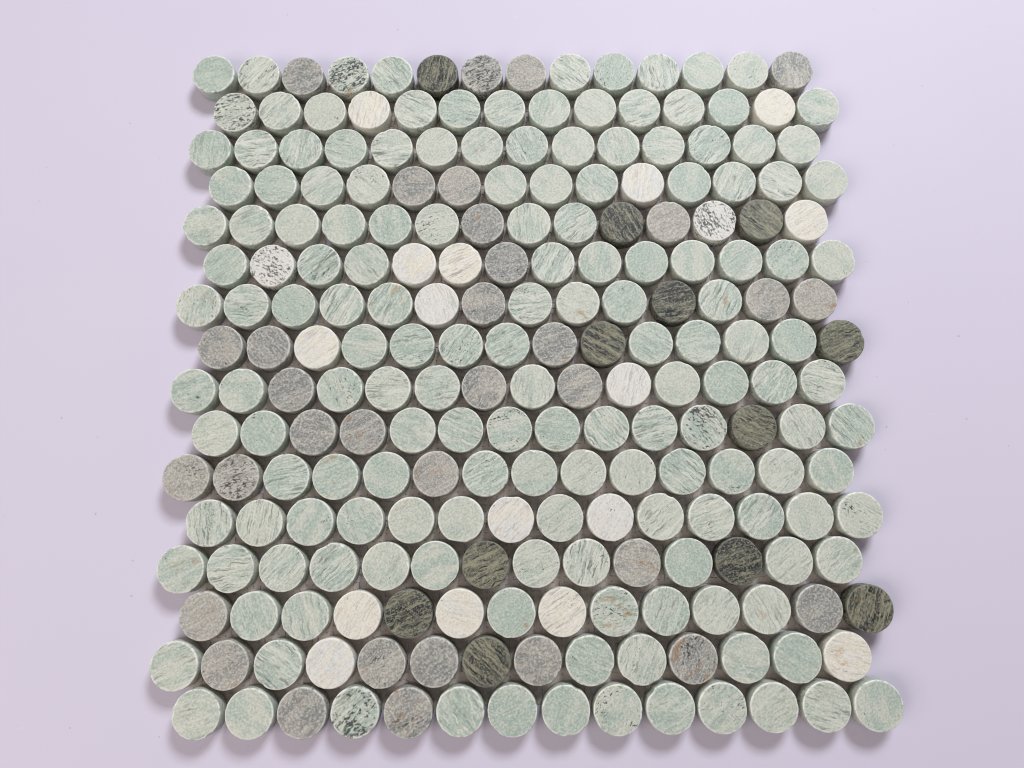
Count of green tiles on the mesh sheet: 161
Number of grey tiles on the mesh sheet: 33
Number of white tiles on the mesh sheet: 18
